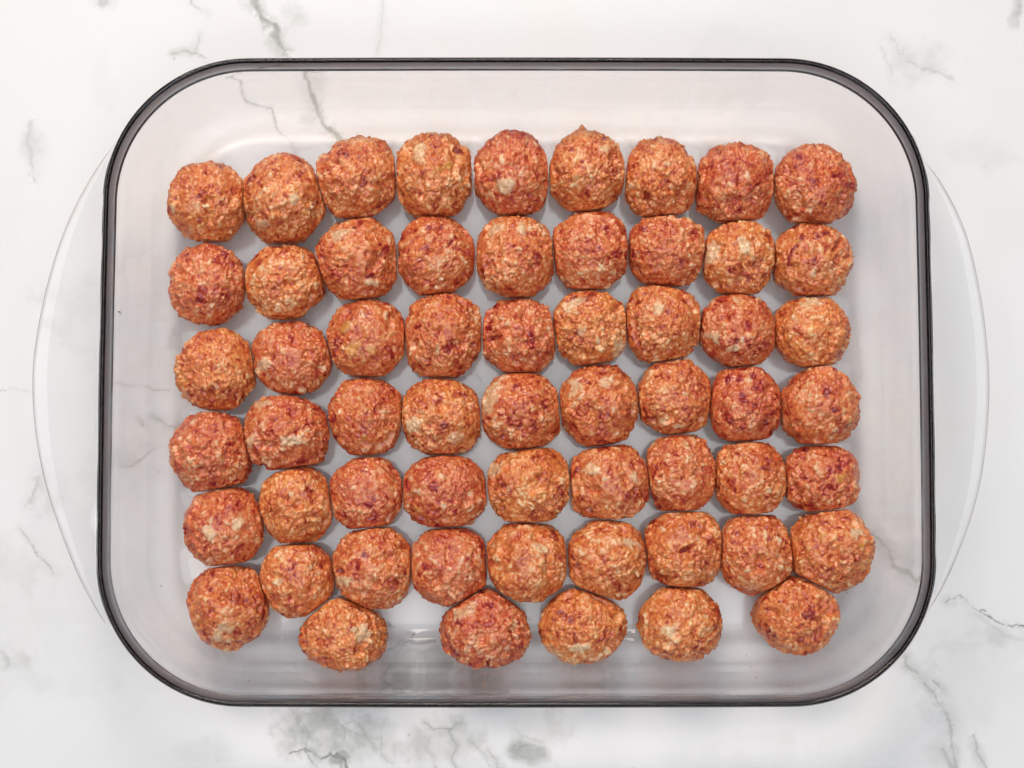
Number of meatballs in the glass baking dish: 59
